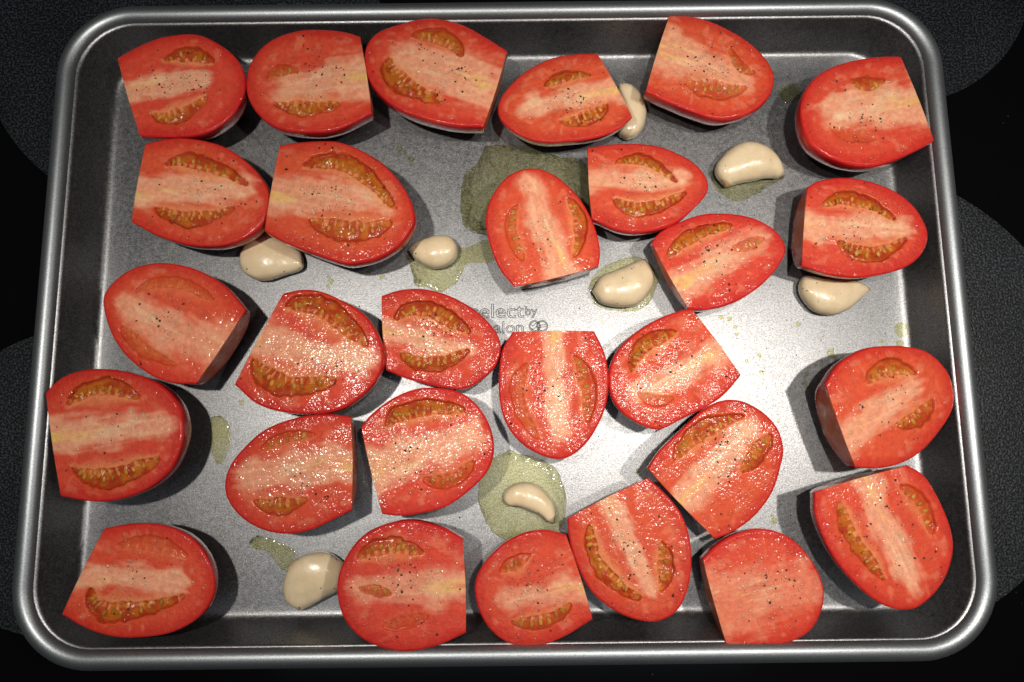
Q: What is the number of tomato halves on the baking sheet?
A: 28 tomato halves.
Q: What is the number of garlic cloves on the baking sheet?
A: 8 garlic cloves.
